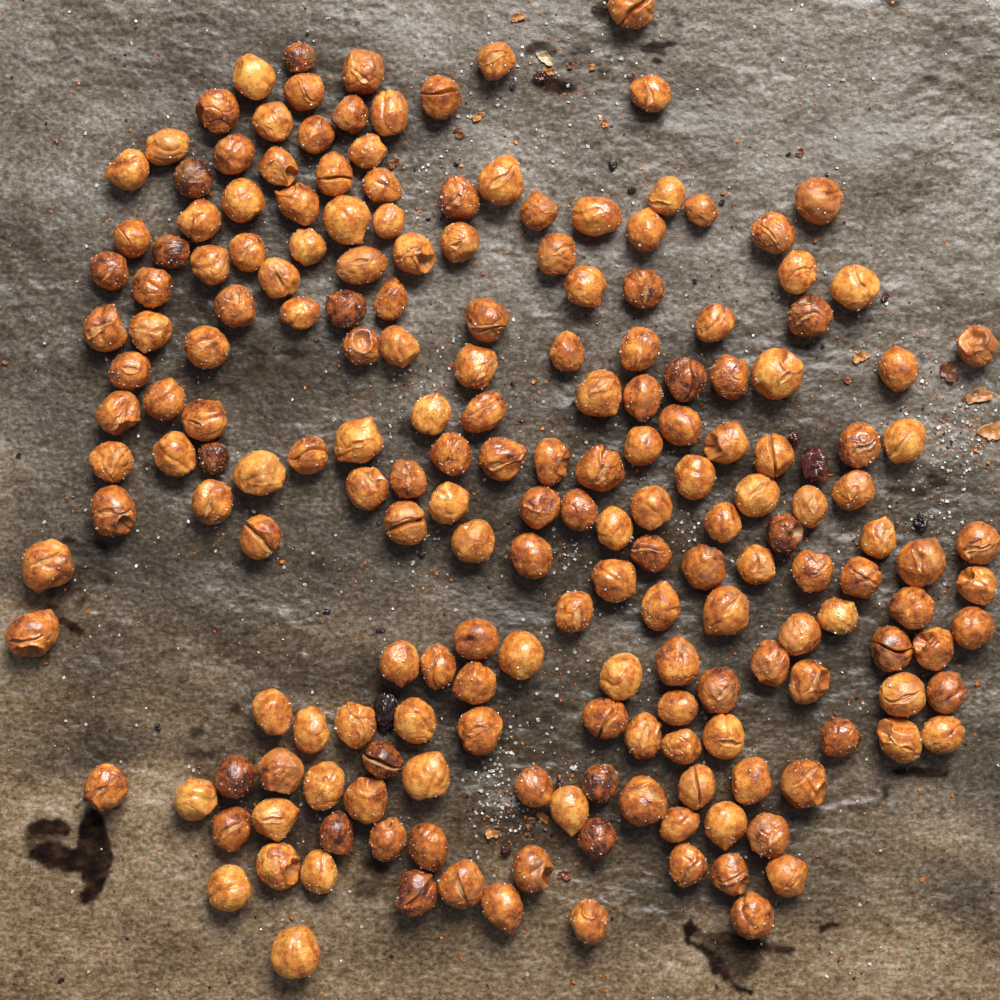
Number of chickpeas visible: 197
